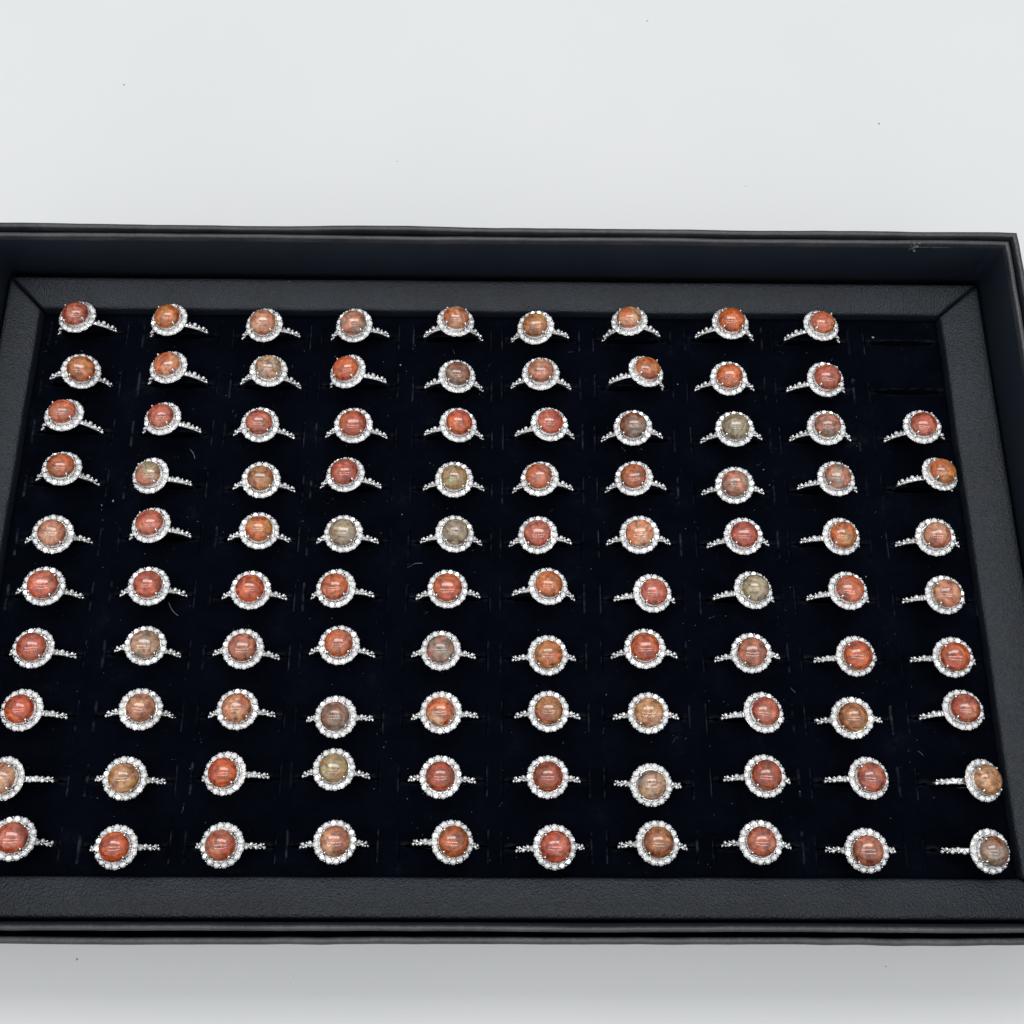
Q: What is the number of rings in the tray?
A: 98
